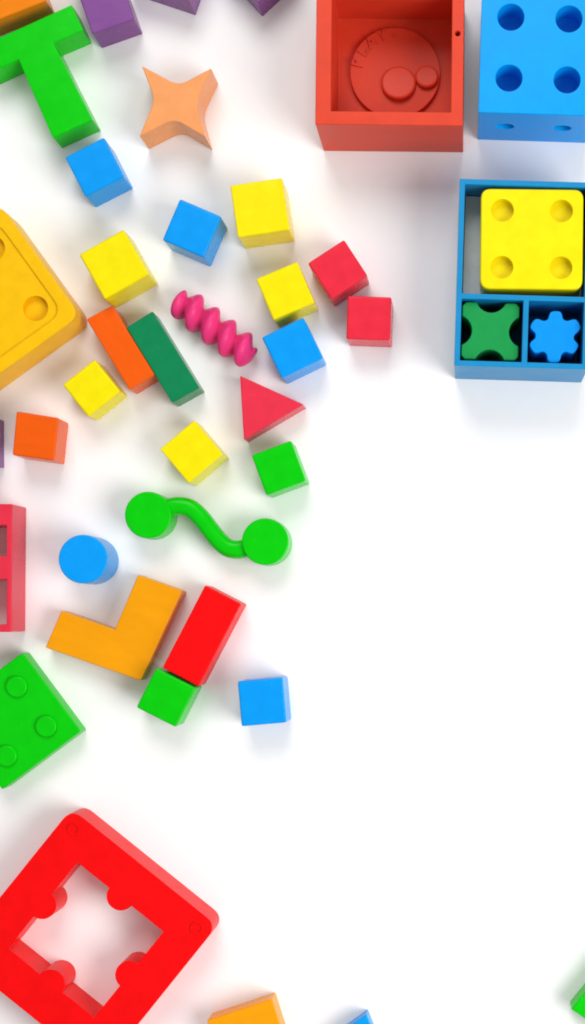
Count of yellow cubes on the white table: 5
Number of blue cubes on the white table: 4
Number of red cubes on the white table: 2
